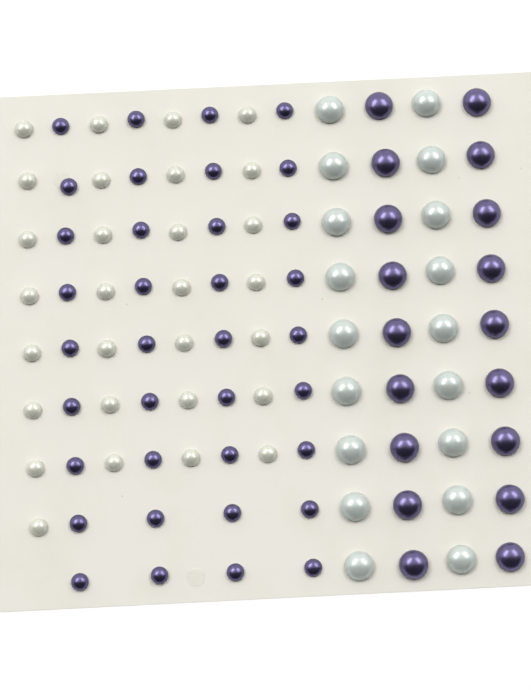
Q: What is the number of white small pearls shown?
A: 29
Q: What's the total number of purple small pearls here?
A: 36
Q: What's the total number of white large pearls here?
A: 18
